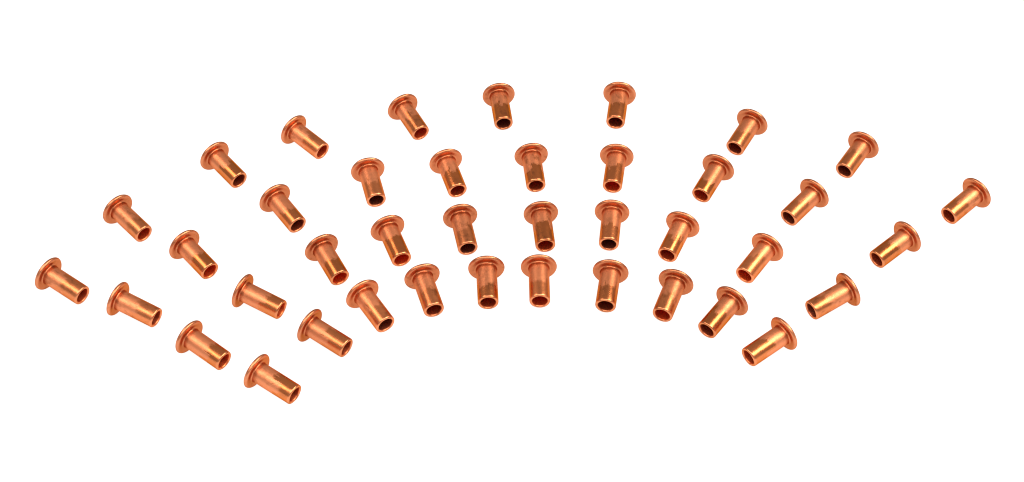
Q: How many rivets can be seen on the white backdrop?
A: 40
